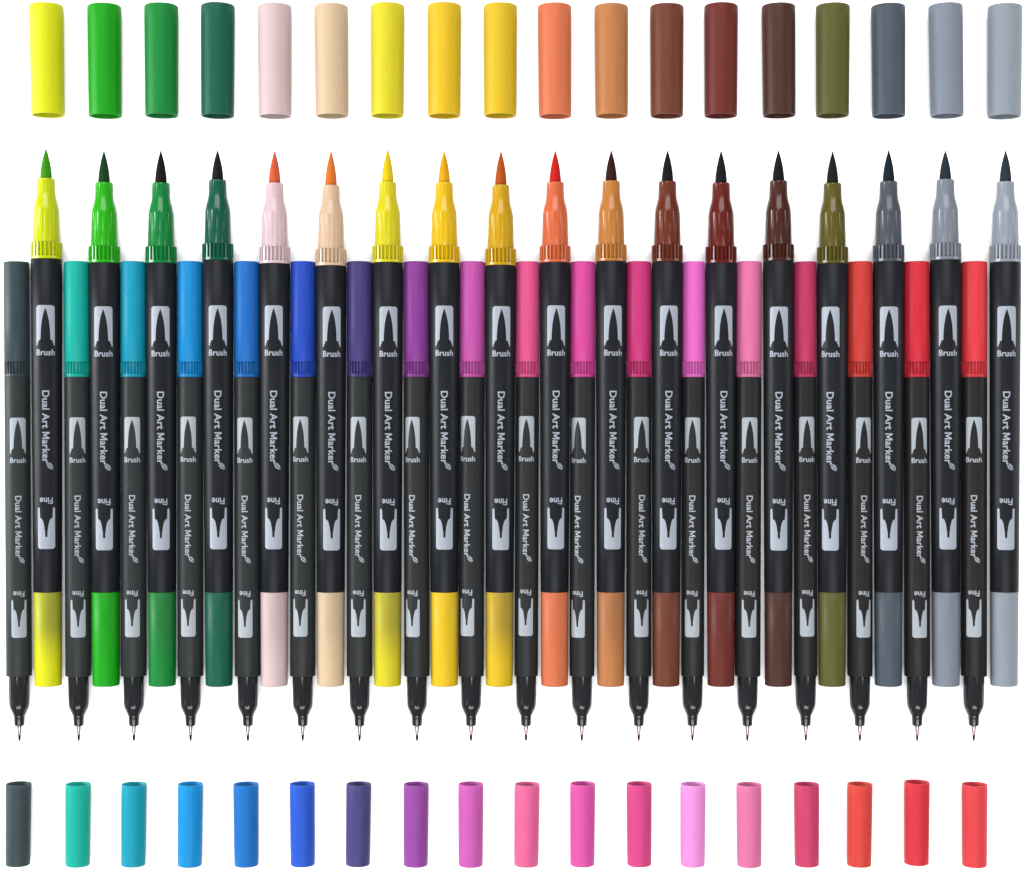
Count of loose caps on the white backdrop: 36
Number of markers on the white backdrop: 36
